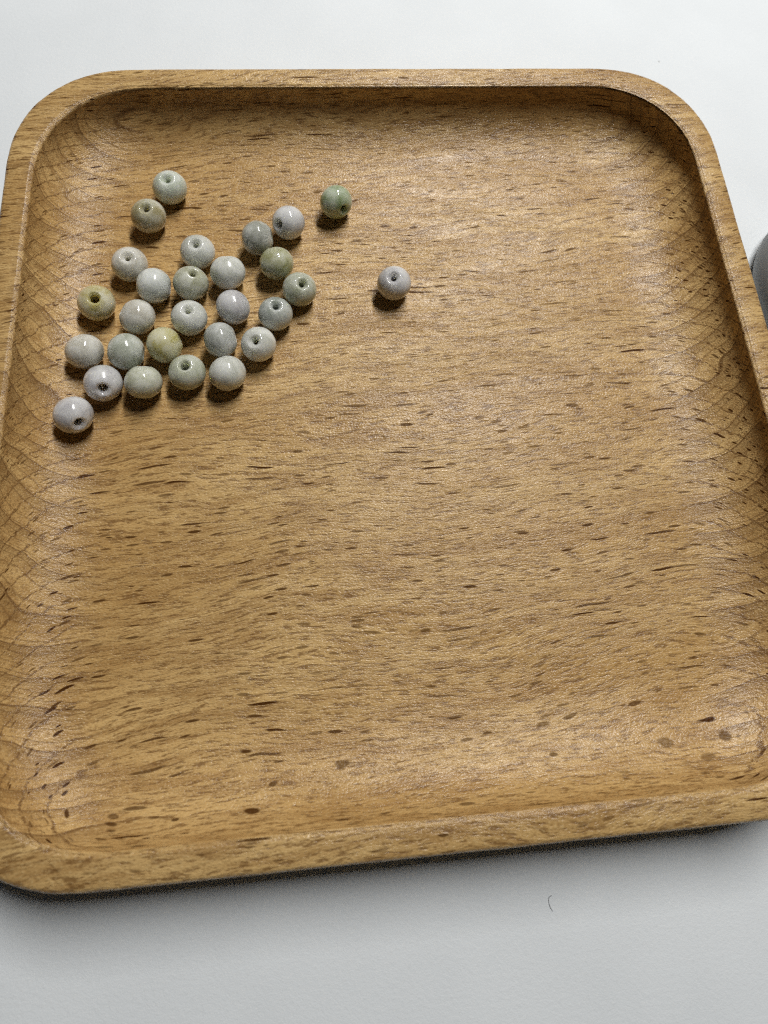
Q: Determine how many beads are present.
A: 28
